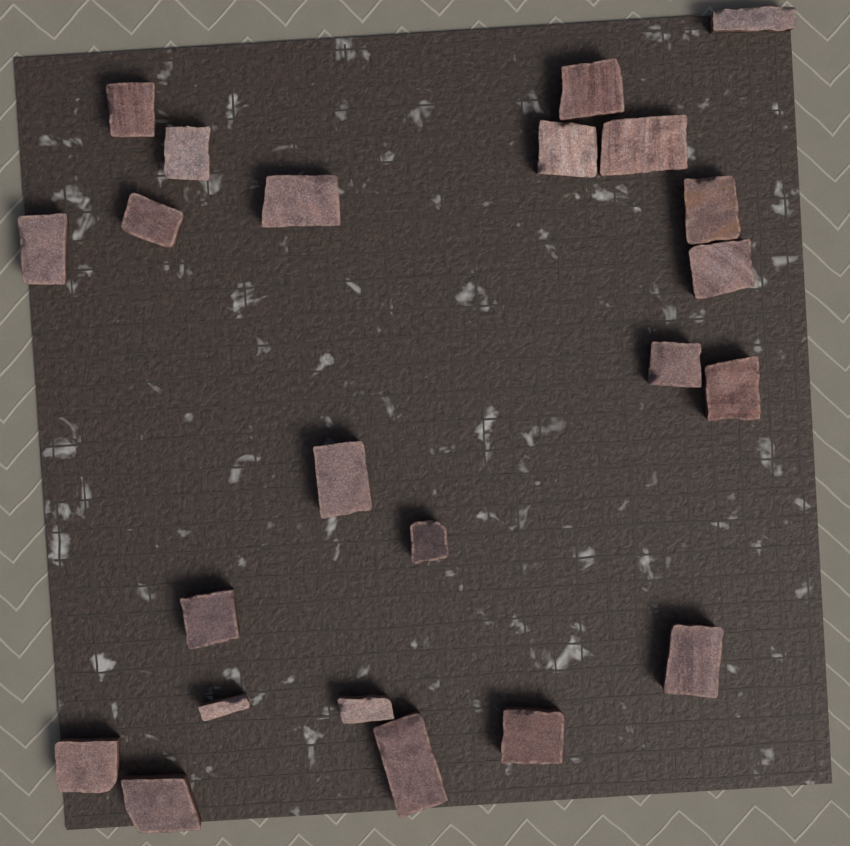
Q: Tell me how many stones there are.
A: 23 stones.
